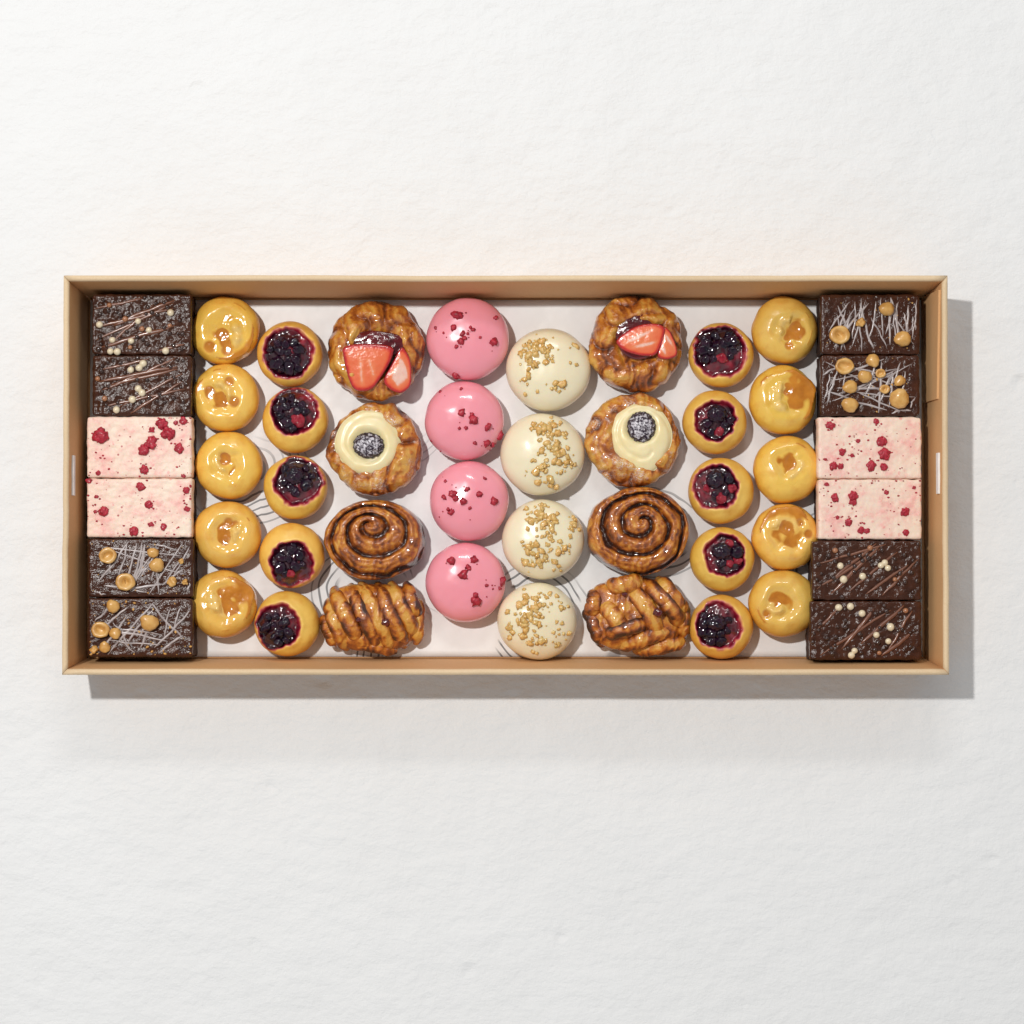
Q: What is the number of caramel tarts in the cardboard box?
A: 10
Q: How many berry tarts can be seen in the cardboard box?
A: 10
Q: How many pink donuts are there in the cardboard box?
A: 4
